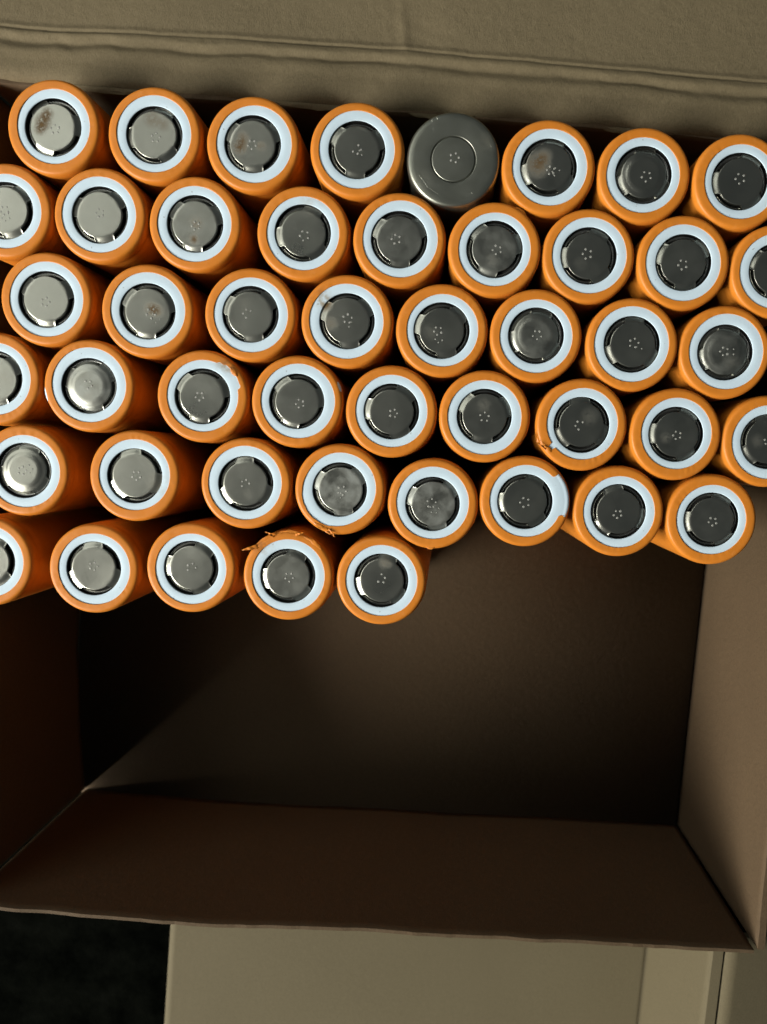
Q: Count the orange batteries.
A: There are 46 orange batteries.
